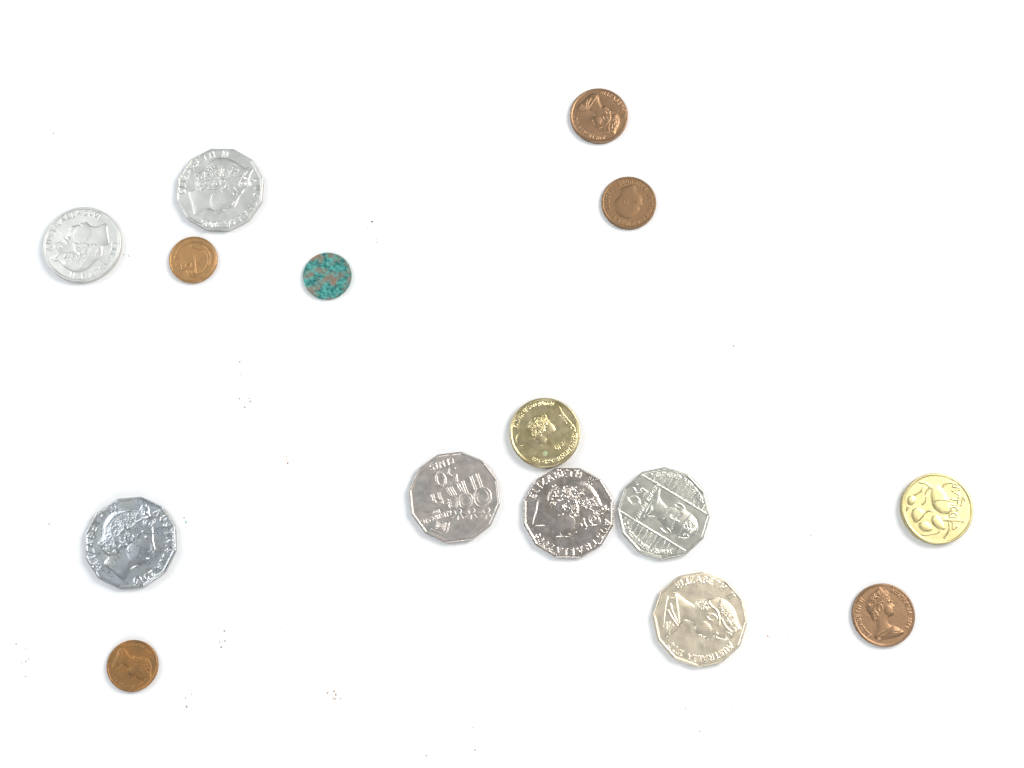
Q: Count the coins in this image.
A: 15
